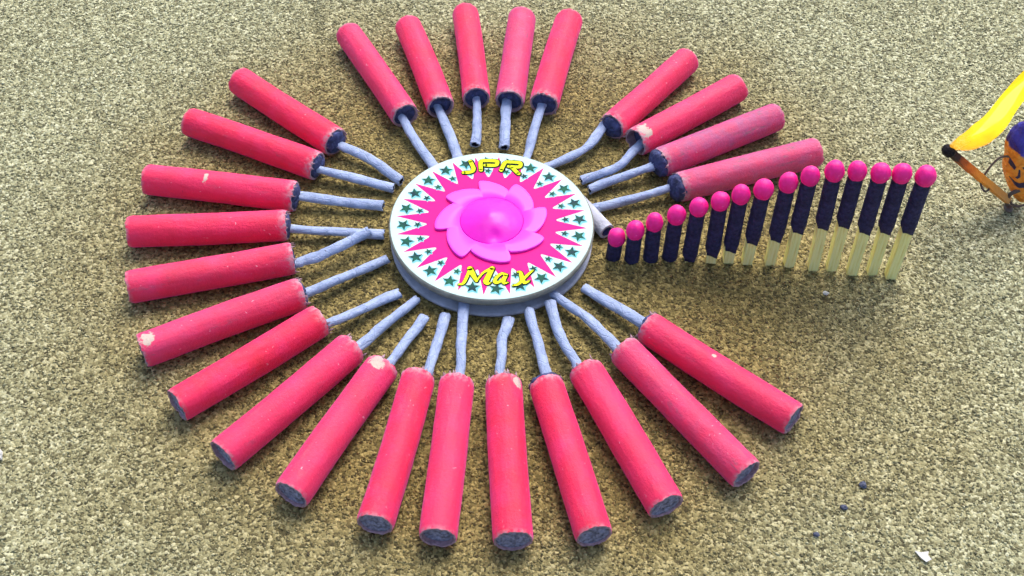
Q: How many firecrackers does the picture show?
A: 25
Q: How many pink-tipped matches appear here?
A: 15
